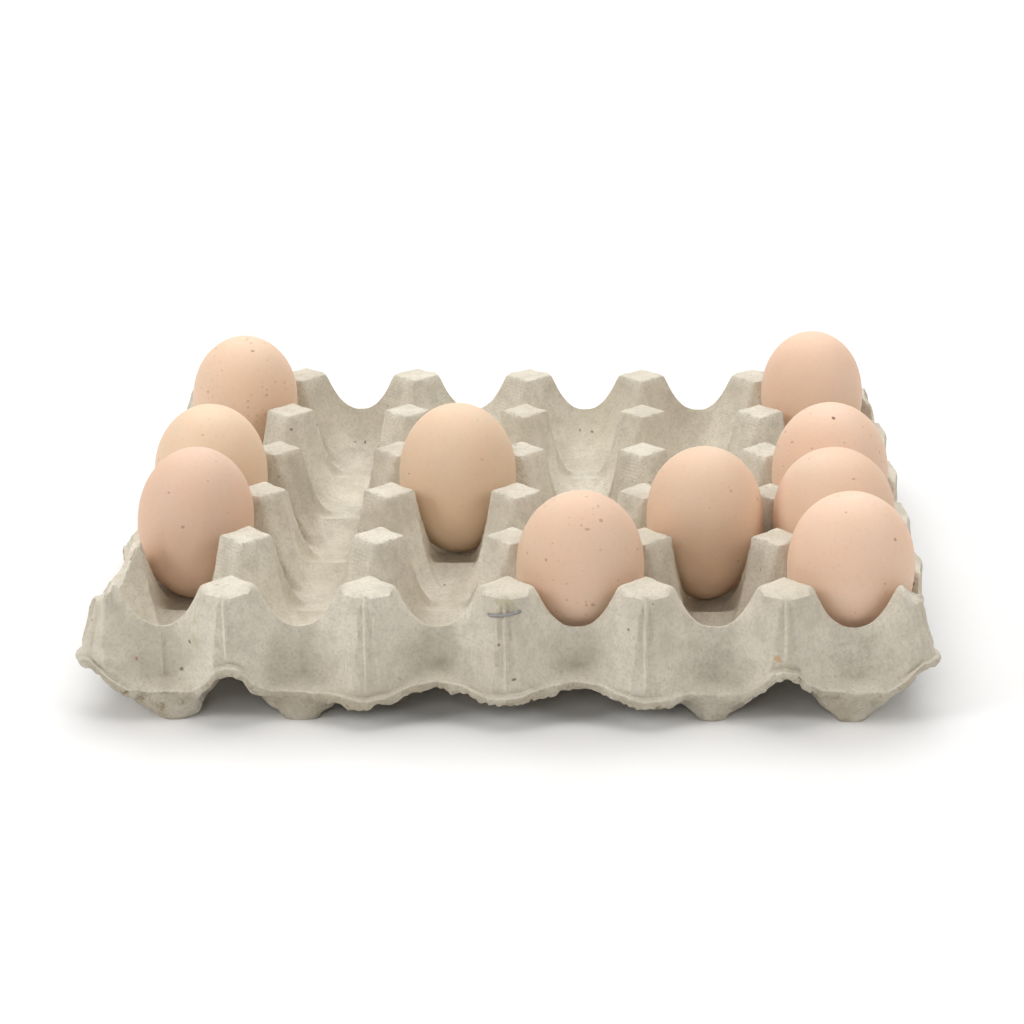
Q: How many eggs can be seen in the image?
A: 10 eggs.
